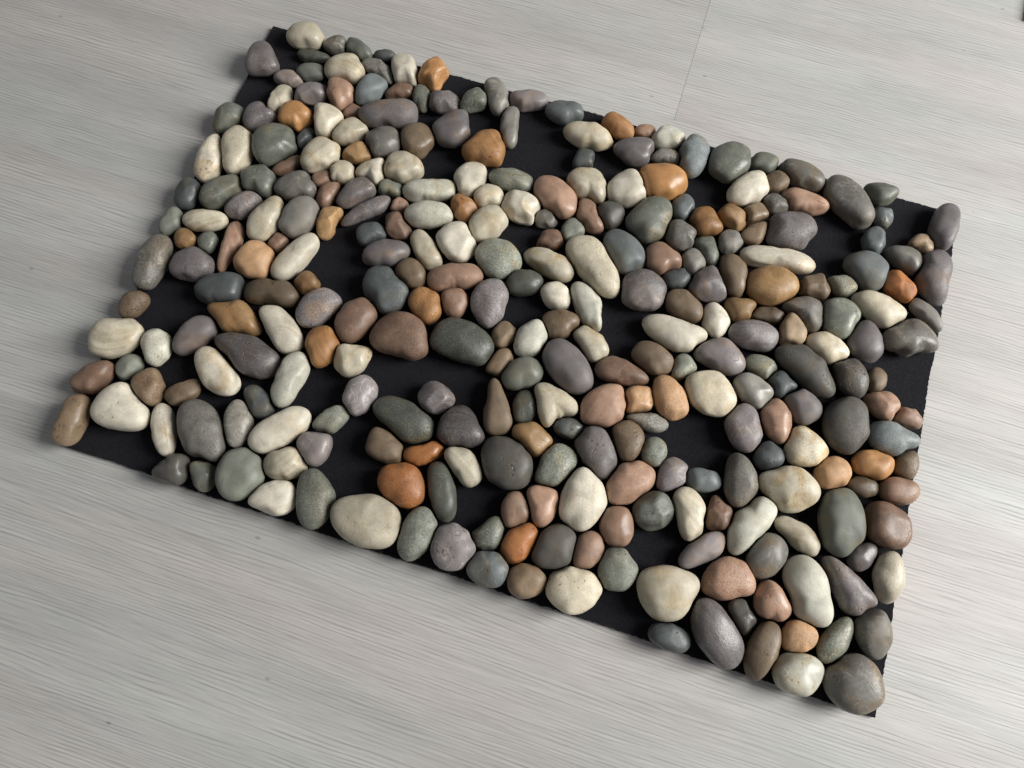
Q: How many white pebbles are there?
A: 65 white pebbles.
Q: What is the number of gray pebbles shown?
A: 143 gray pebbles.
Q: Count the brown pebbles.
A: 64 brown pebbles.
